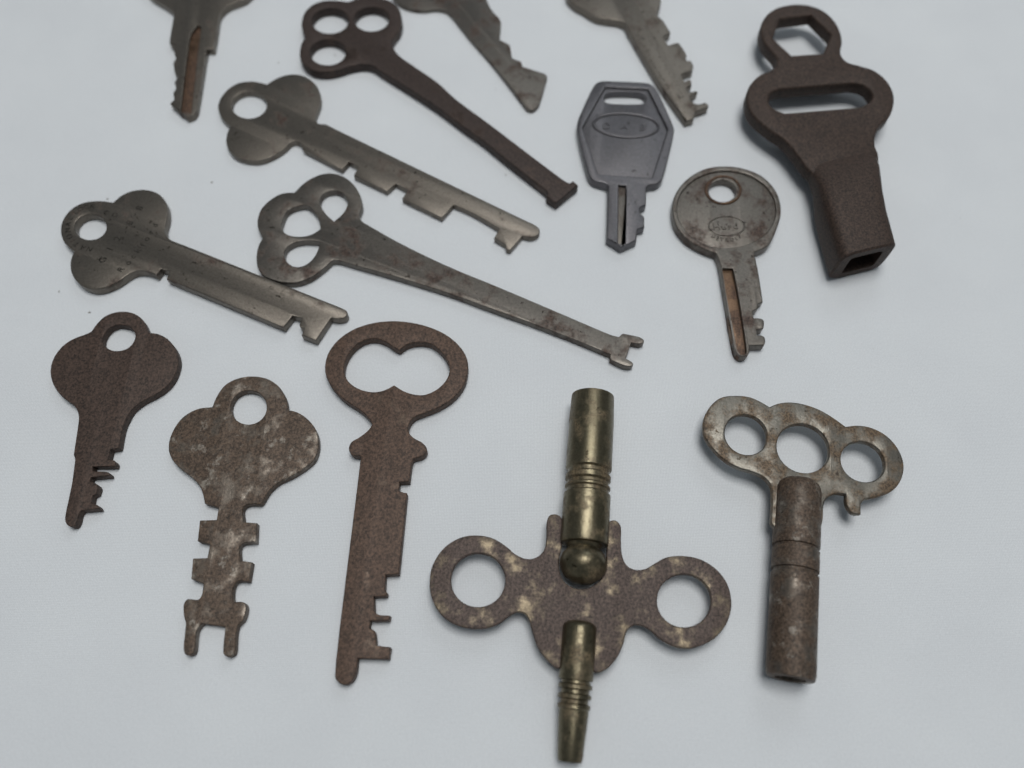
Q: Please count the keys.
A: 15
